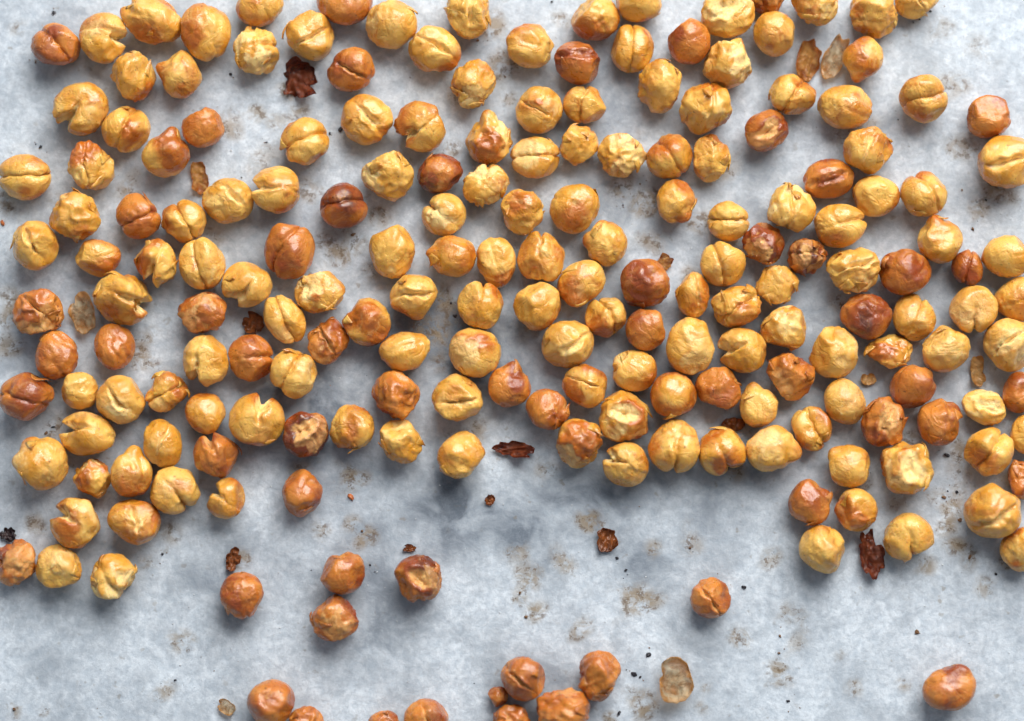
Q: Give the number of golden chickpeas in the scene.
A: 144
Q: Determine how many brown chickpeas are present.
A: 58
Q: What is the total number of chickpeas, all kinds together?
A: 202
